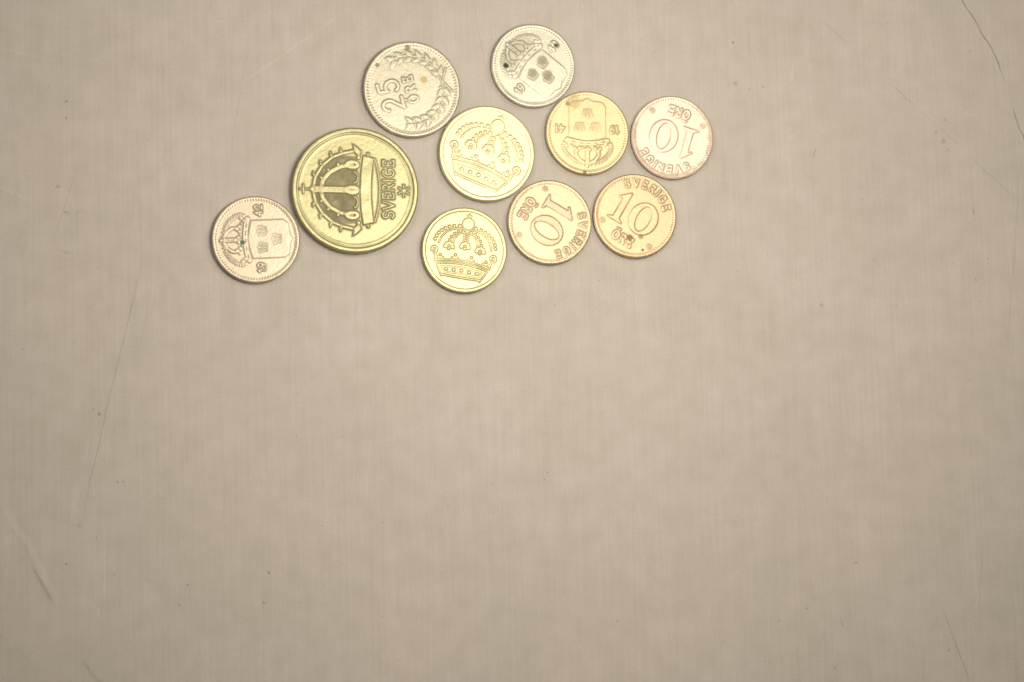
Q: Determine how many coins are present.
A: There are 10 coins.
